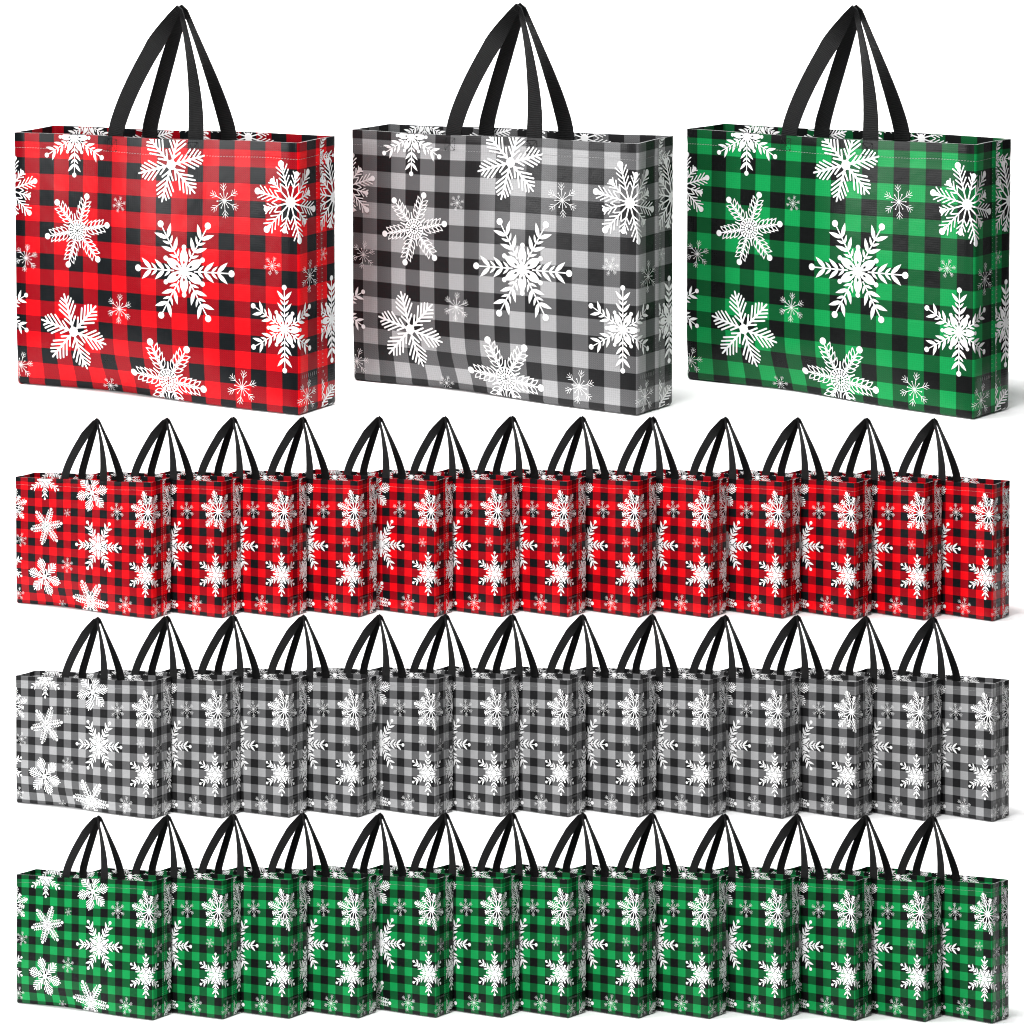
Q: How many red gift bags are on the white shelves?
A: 14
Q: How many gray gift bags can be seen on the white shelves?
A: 14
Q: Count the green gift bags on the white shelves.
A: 14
